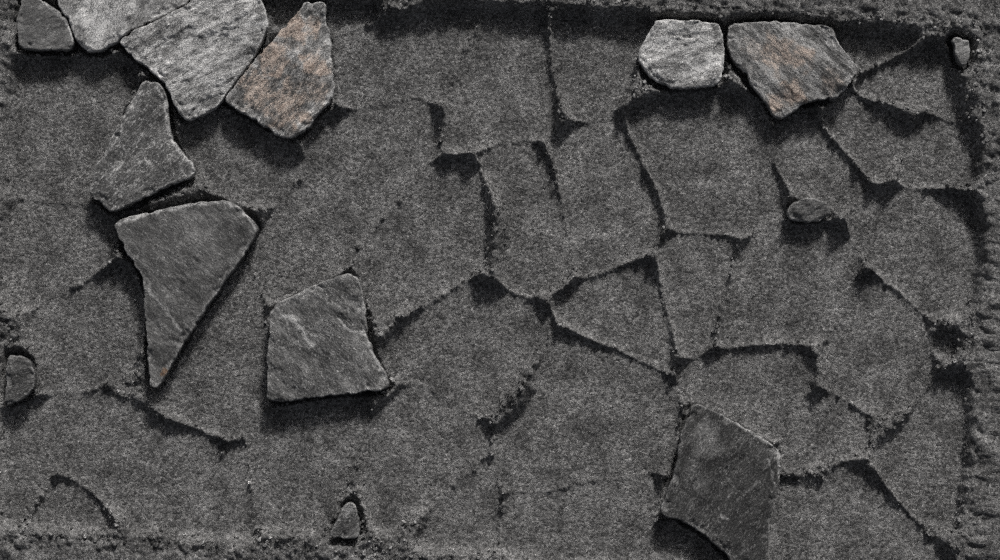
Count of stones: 14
